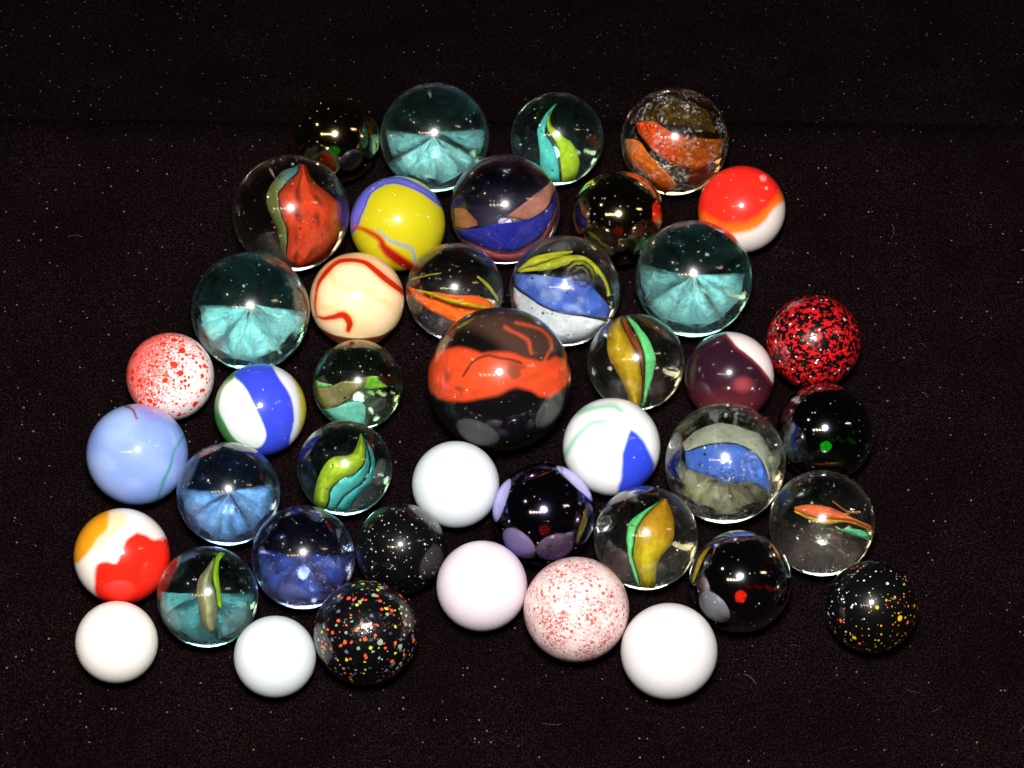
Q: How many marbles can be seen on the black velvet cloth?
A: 43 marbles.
